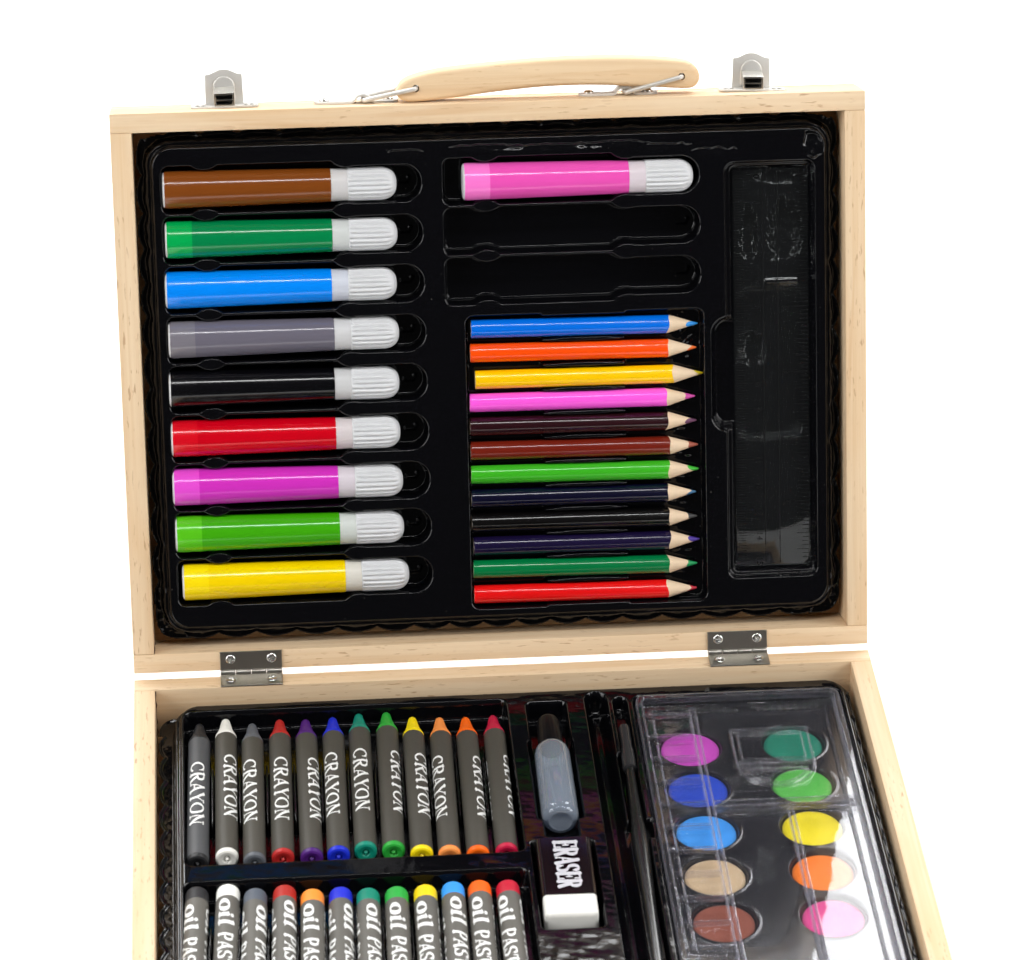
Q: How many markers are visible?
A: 10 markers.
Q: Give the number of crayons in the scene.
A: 12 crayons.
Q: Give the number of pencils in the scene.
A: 12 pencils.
